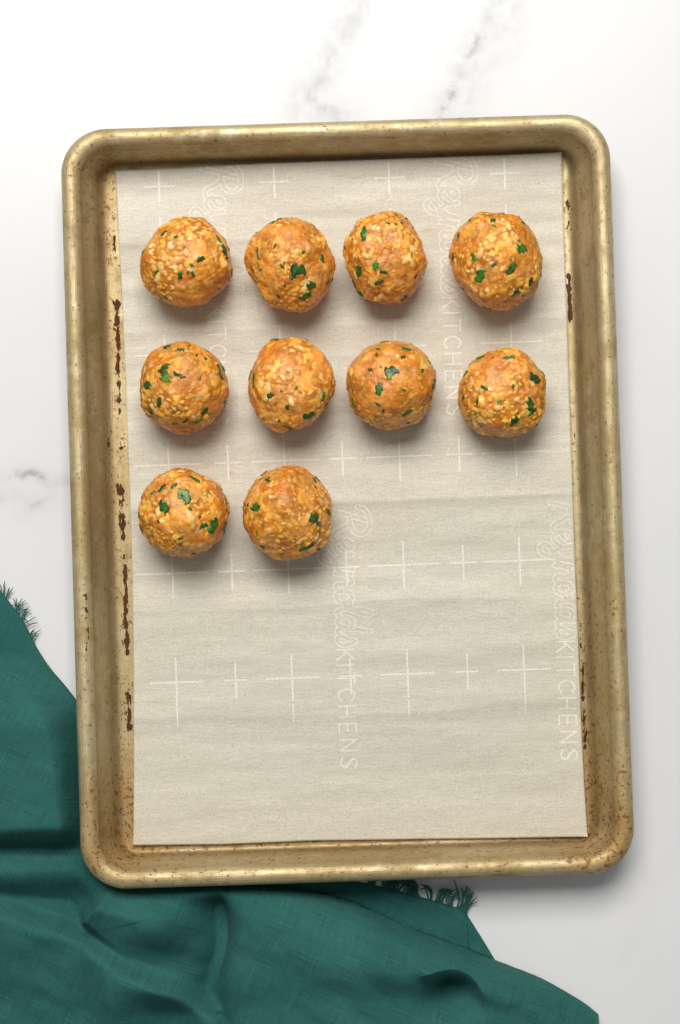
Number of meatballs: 10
